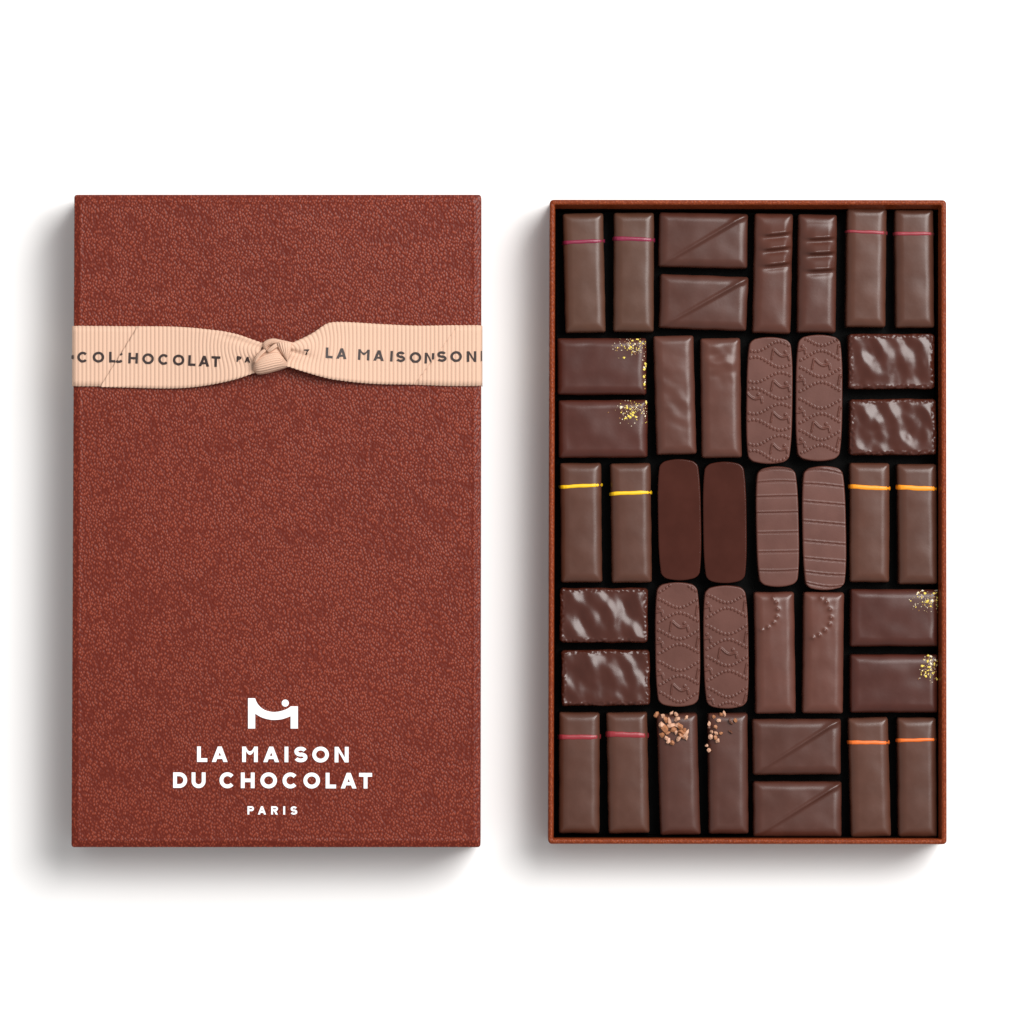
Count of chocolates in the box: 40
